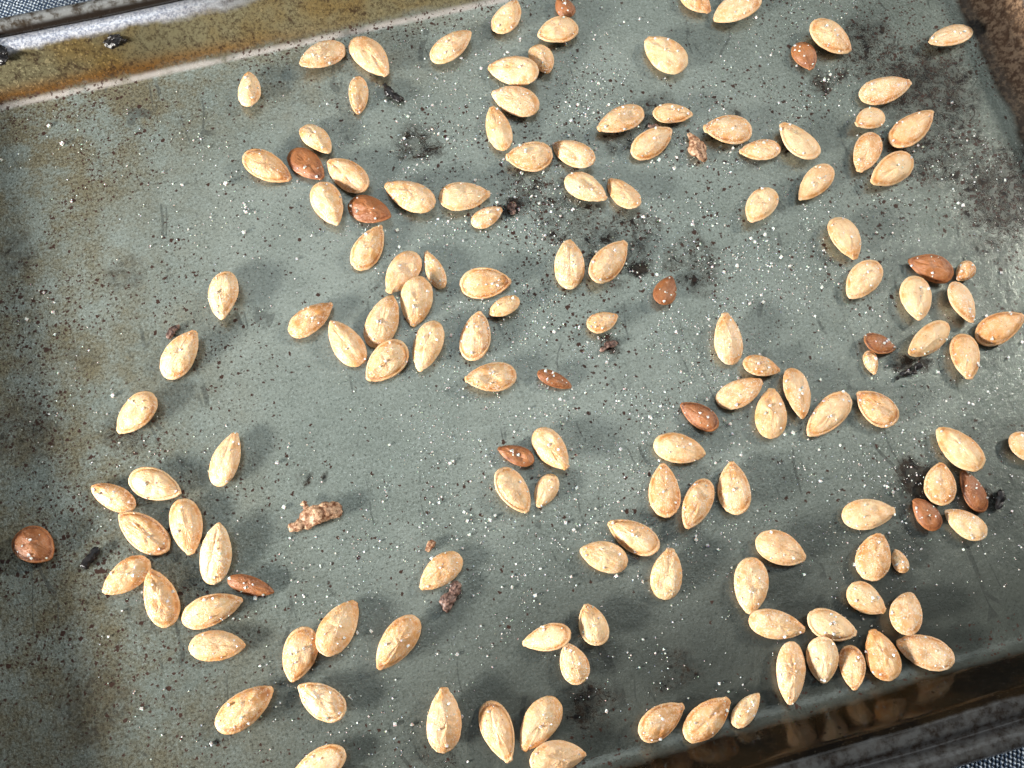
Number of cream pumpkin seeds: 130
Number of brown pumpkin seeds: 14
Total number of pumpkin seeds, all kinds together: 144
